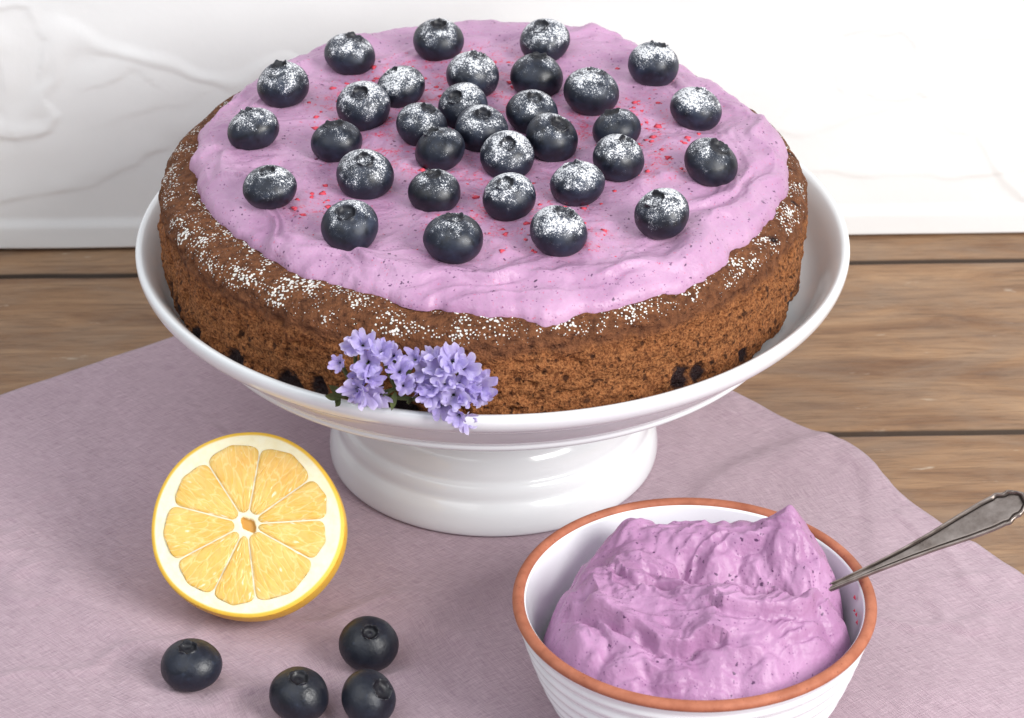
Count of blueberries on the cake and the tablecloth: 36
